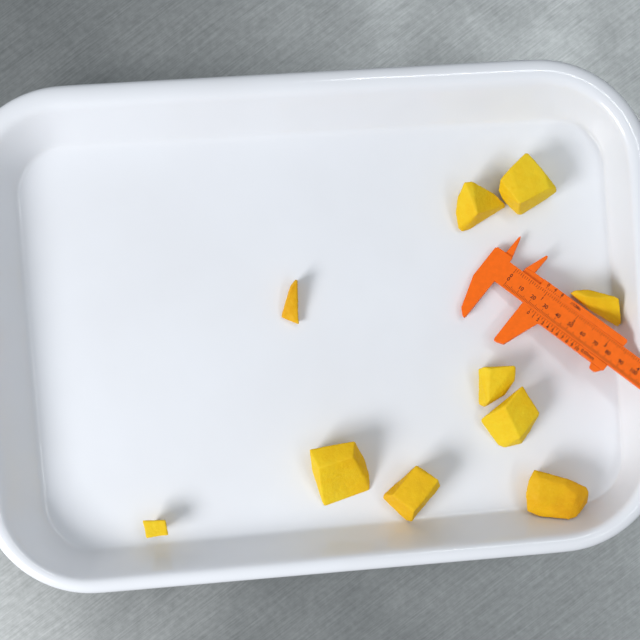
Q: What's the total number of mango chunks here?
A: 10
